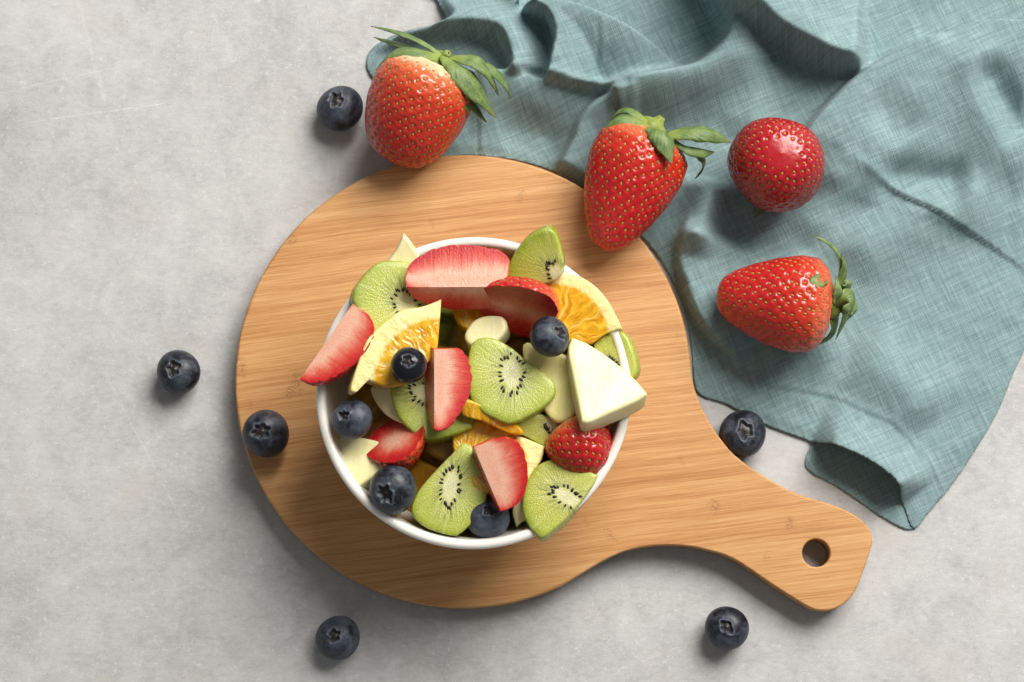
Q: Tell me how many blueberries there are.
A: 11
